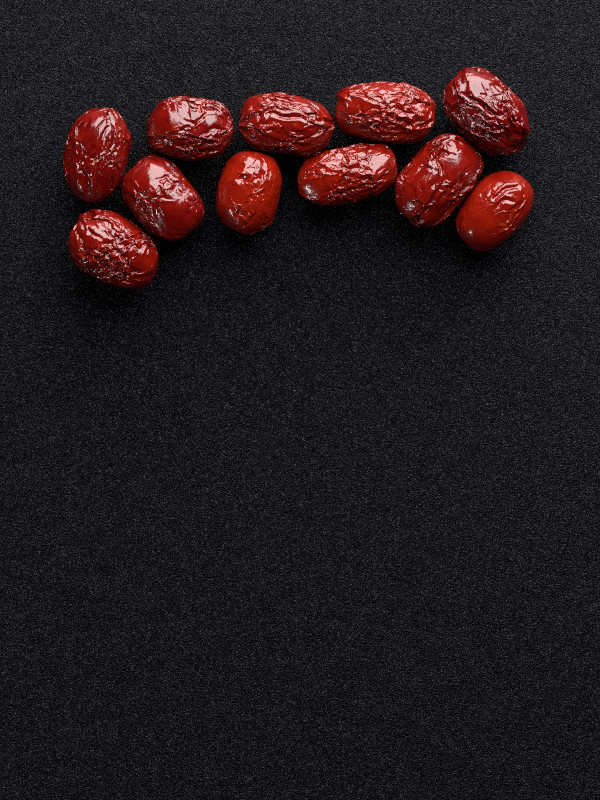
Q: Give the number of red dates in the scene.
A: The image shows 11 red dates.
